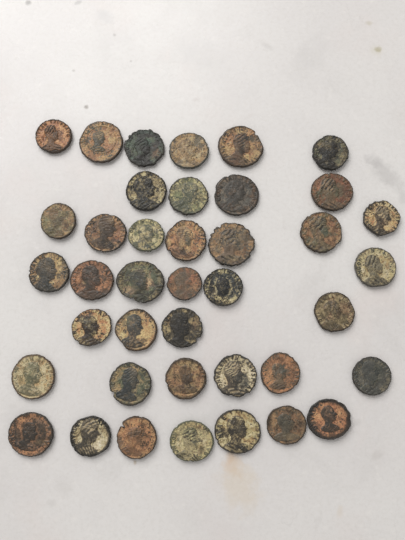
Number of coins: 40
